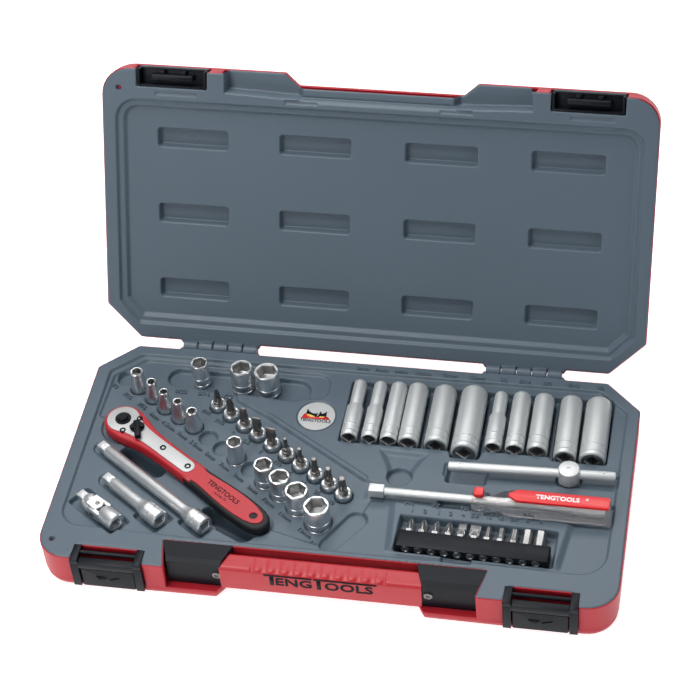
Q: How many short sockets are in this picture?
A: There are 13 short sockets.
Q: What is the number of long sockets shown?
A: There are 11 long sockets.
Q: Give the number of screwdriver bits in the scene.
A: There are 11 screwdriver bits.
